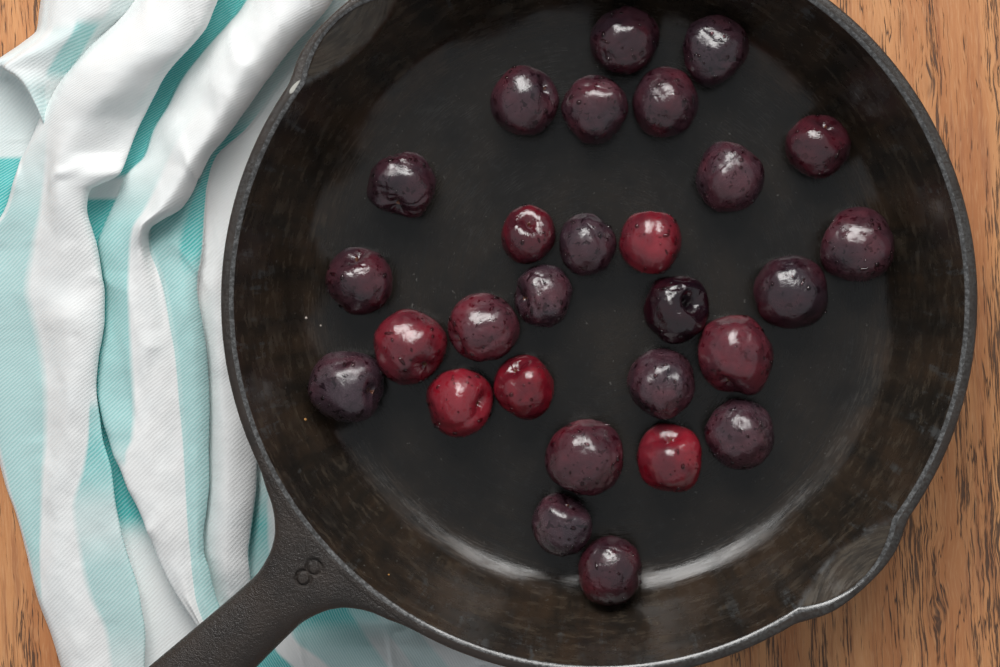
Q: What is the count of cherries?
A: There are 28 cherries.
